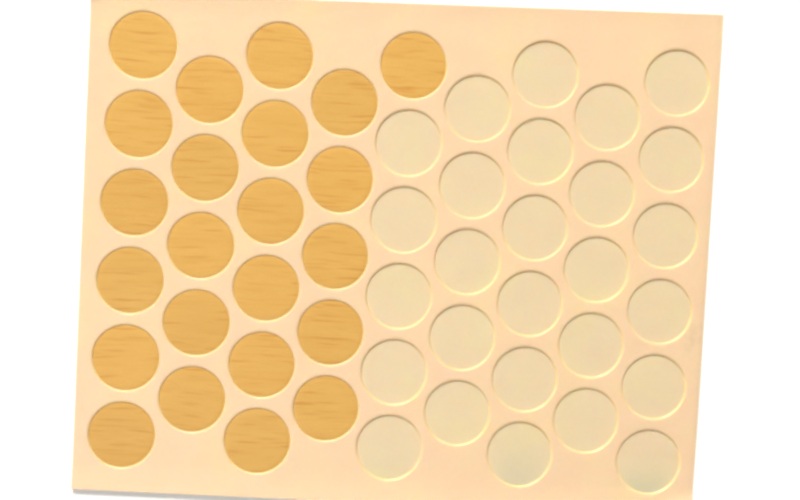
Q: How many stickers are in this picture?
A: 23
